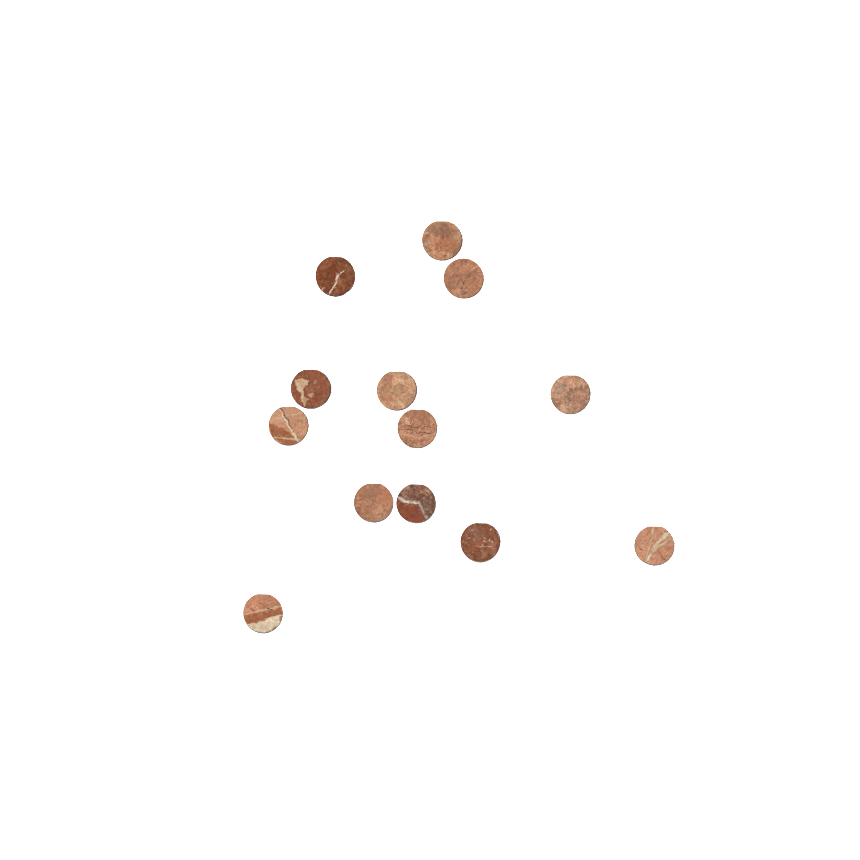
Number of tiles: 13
